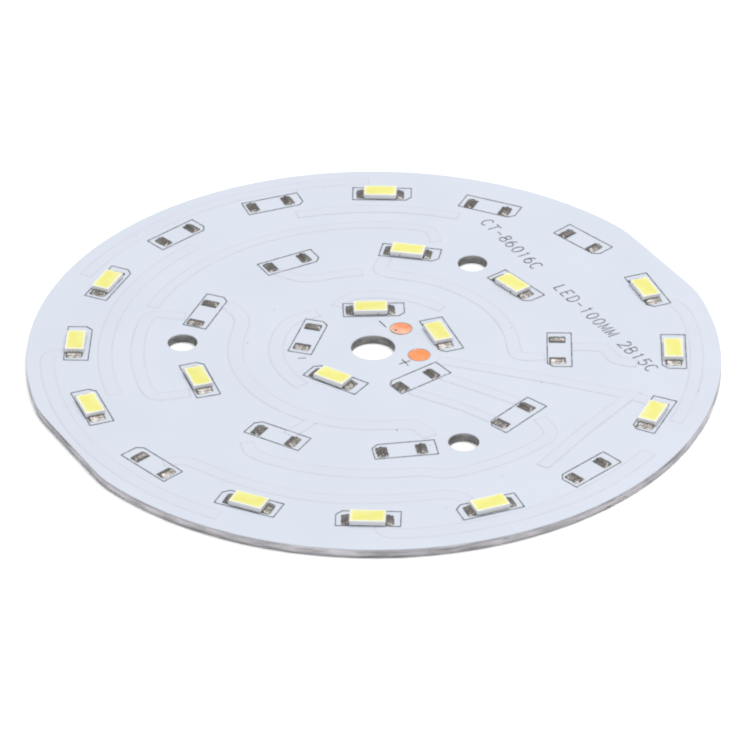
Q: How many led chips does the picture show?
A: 16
